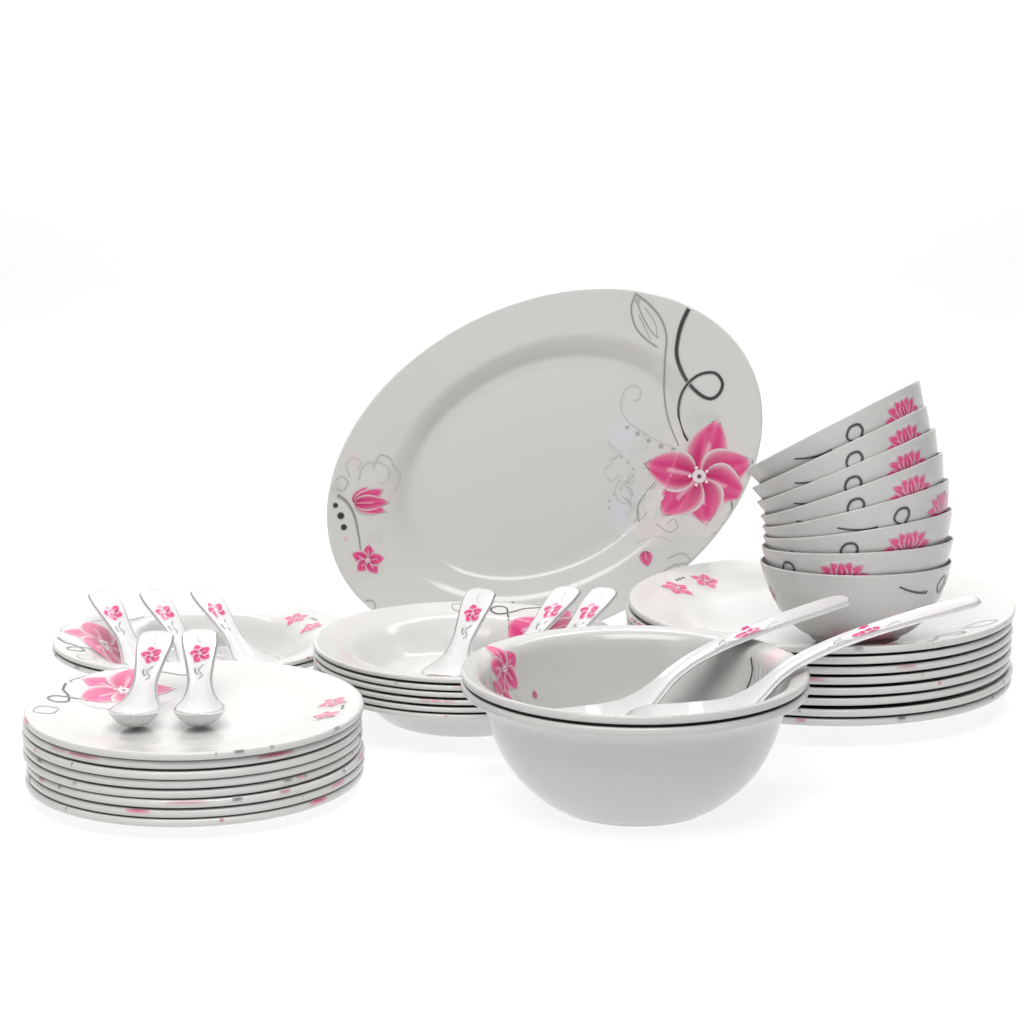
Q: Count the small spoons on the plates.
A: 8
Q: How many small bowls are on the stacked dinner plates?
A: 8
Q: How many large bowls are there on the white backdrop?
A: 2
